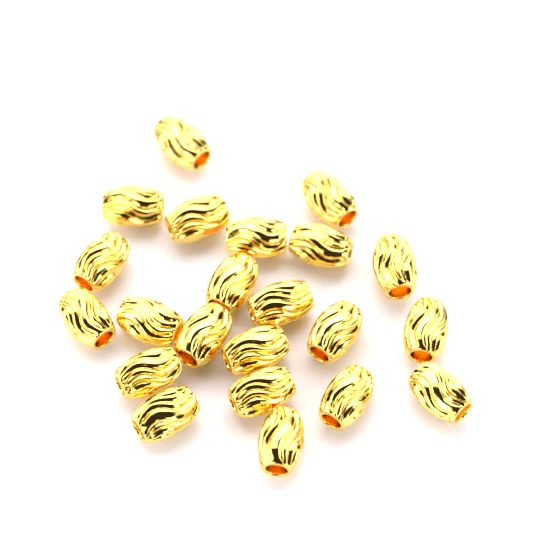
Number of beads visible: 22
